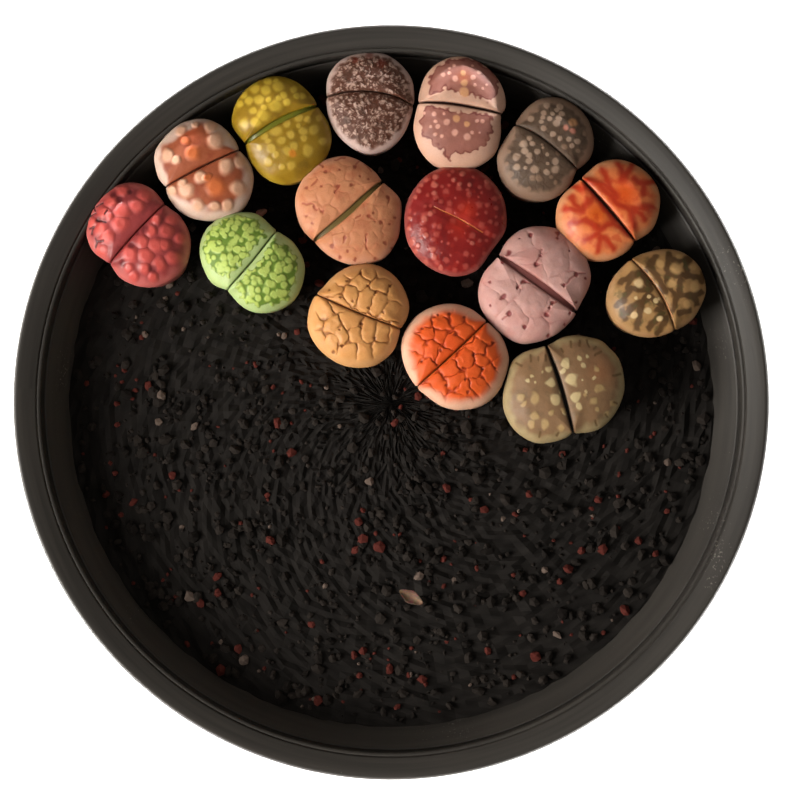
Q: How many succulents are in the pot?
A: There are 15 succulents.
